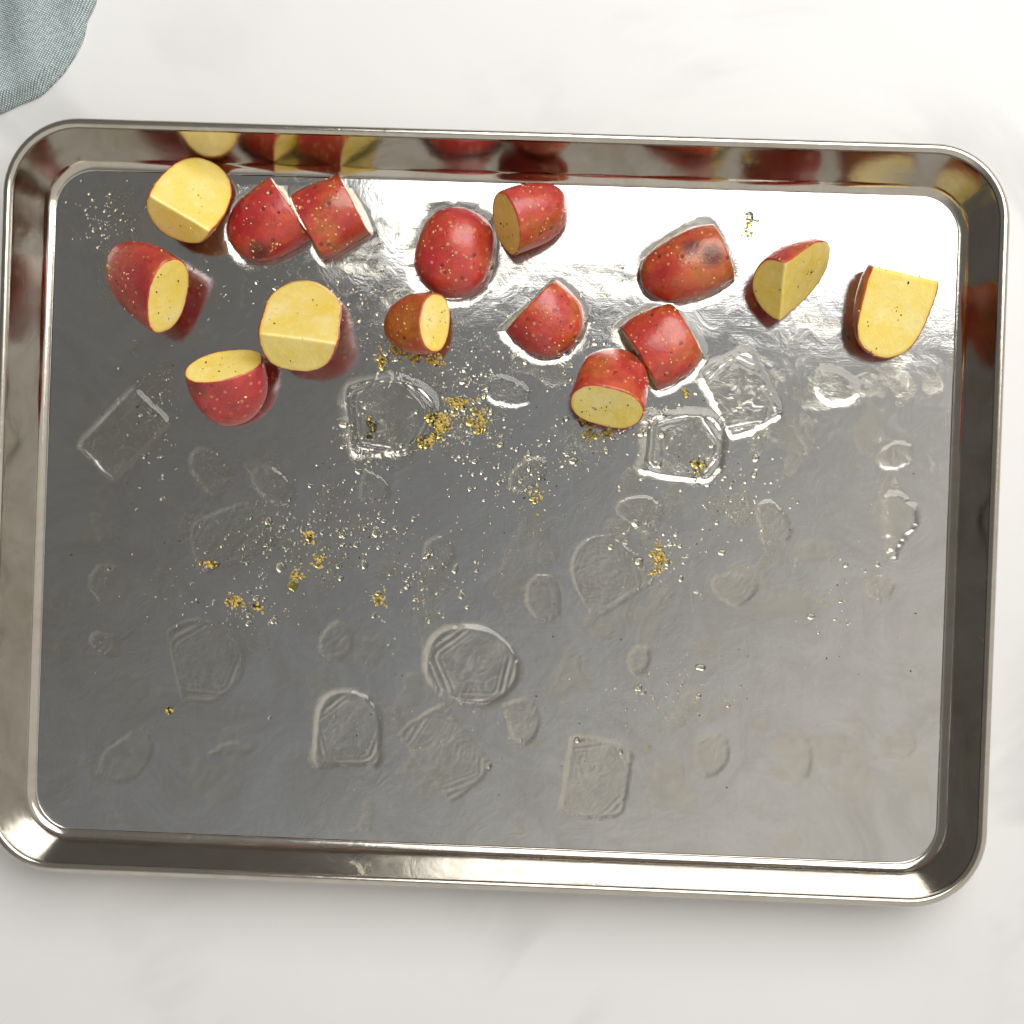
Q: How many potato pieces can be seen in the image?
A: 15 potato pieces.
